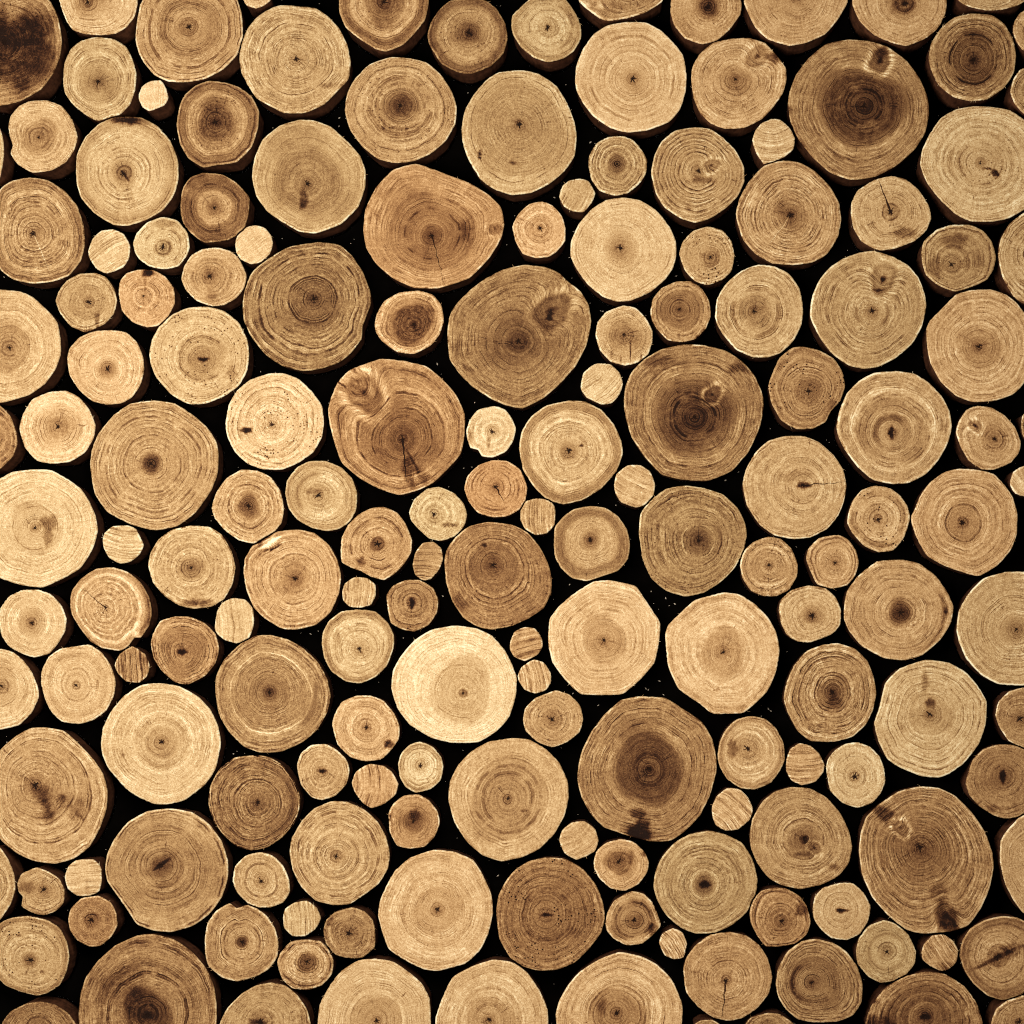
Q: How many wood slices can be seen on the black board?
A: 171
